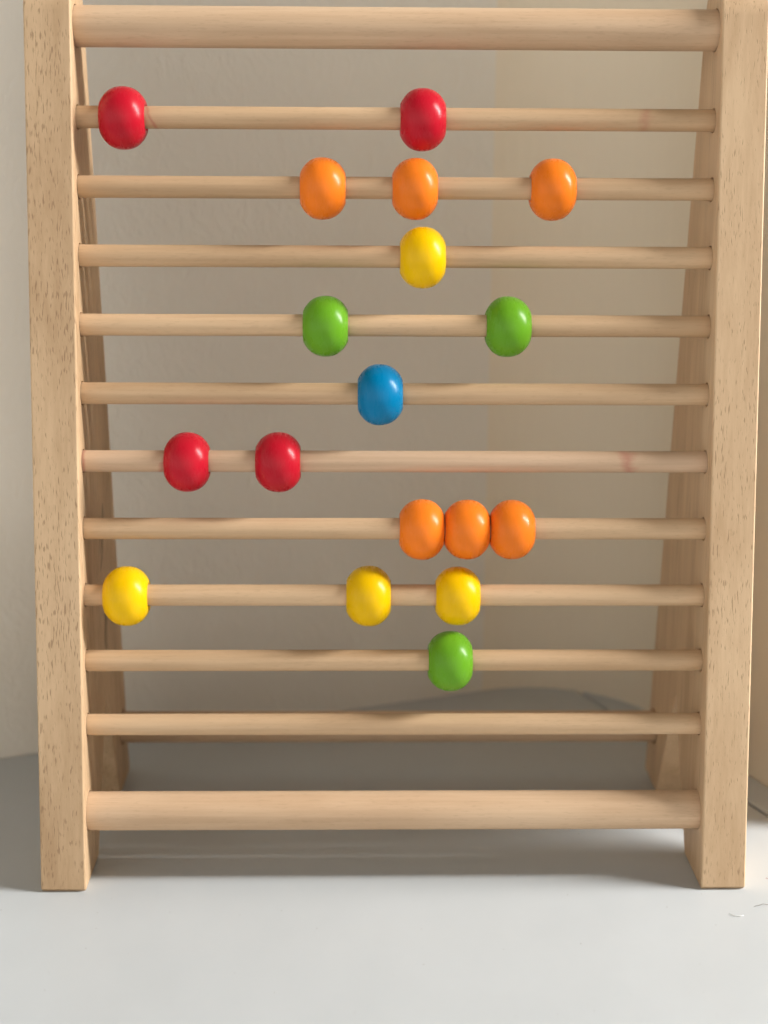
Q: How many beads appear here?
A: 18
